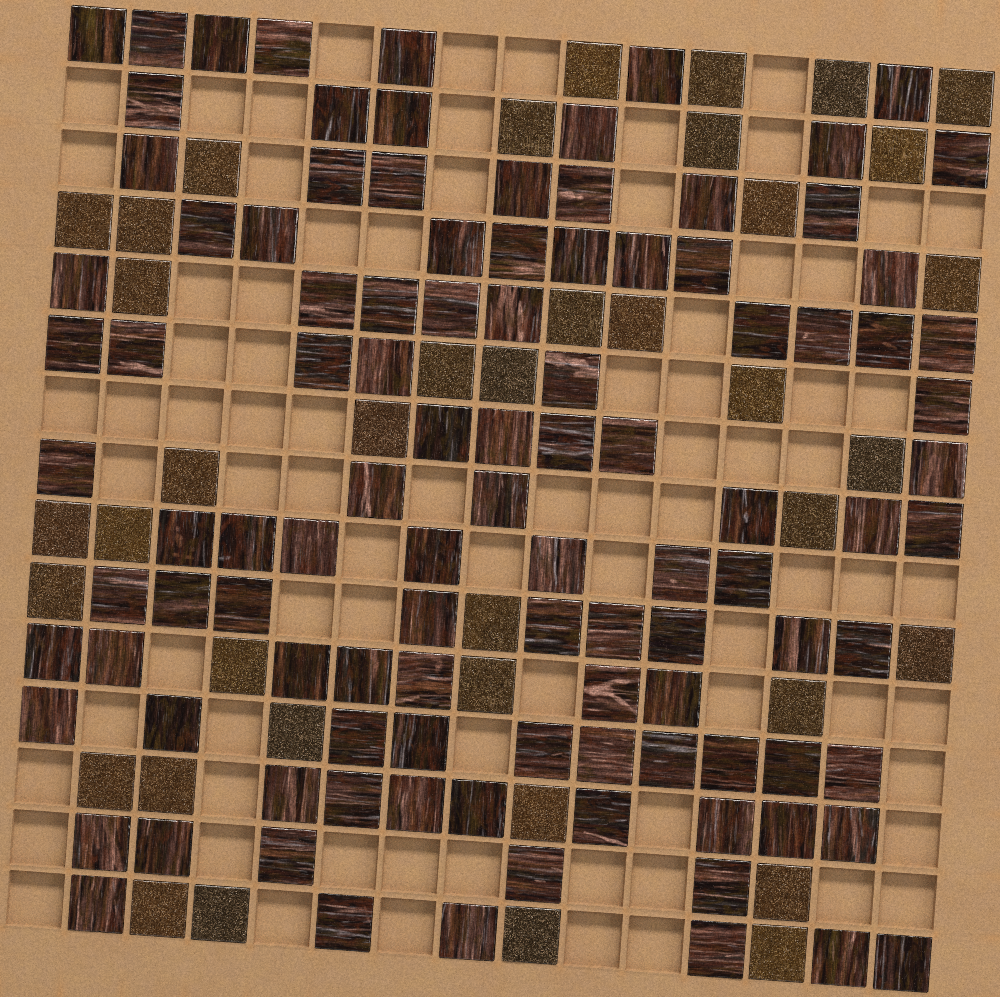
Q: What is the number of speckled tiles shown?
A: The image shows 39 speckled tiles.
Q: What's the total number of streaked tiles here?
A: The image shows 106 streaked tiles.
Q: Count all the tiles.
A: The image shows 145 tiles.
